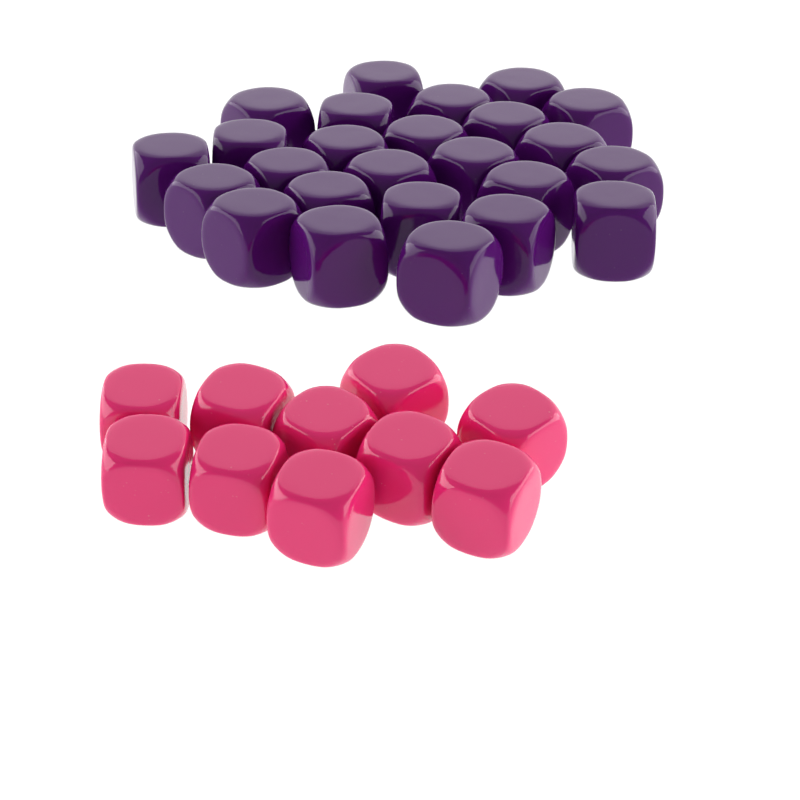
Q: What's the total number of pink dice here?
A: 10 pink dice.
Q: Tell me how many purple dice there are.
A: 25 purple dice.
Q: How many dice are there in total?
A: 35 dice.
